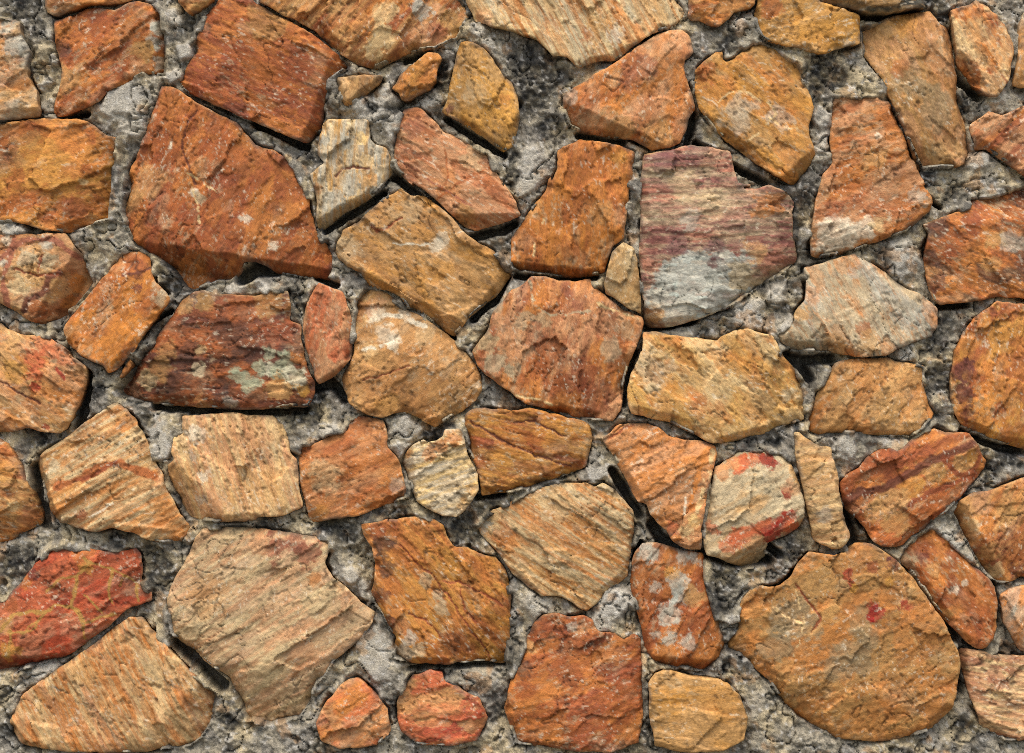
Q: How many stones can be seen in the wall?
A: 66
